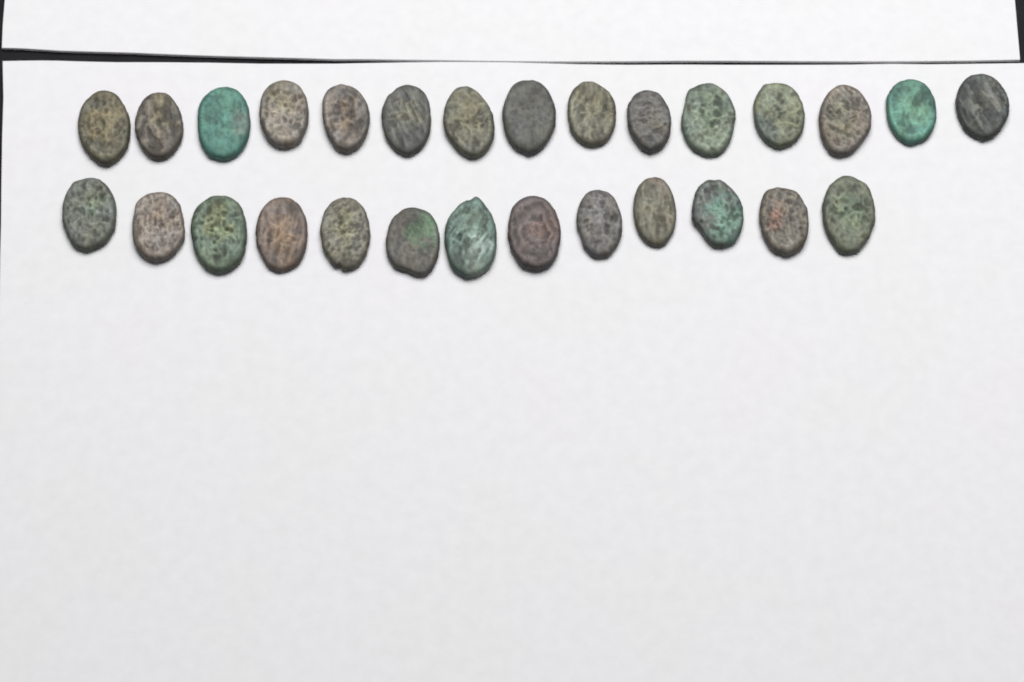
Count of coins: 28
